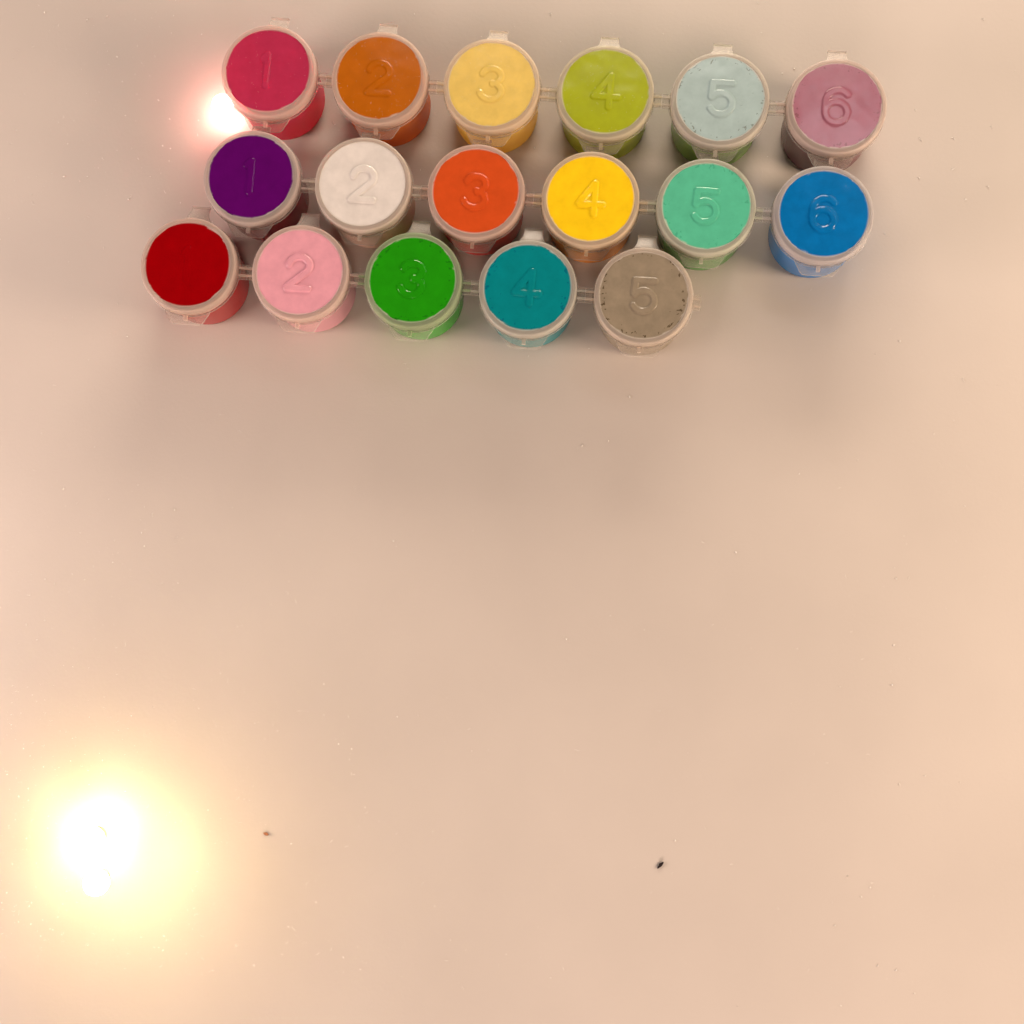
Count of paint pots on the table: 17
